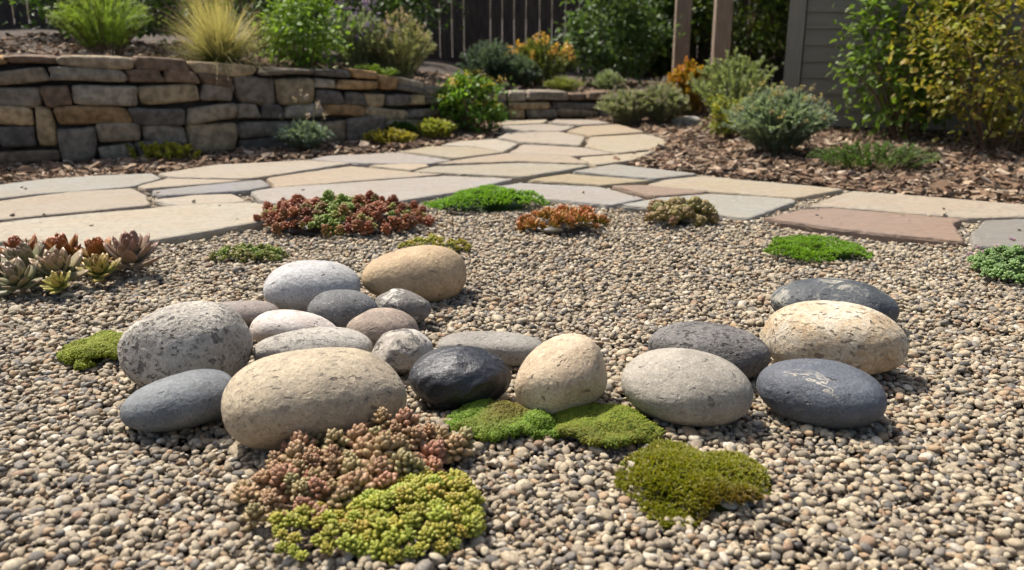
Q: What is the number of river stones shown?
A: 20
